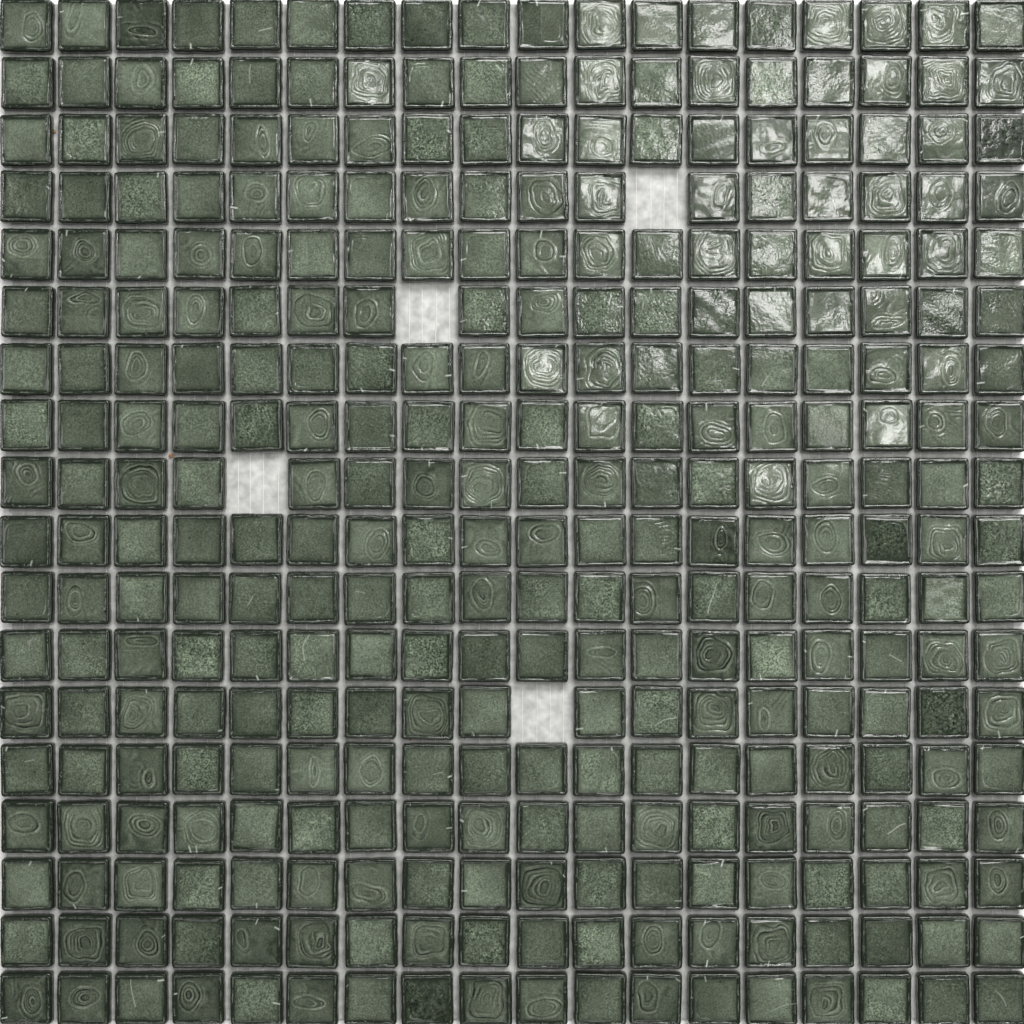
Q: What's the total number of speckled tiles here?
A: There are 182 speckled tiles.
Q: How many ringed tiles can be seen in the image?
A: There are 138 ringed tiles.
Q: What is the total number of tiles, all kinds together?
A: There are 320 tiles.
